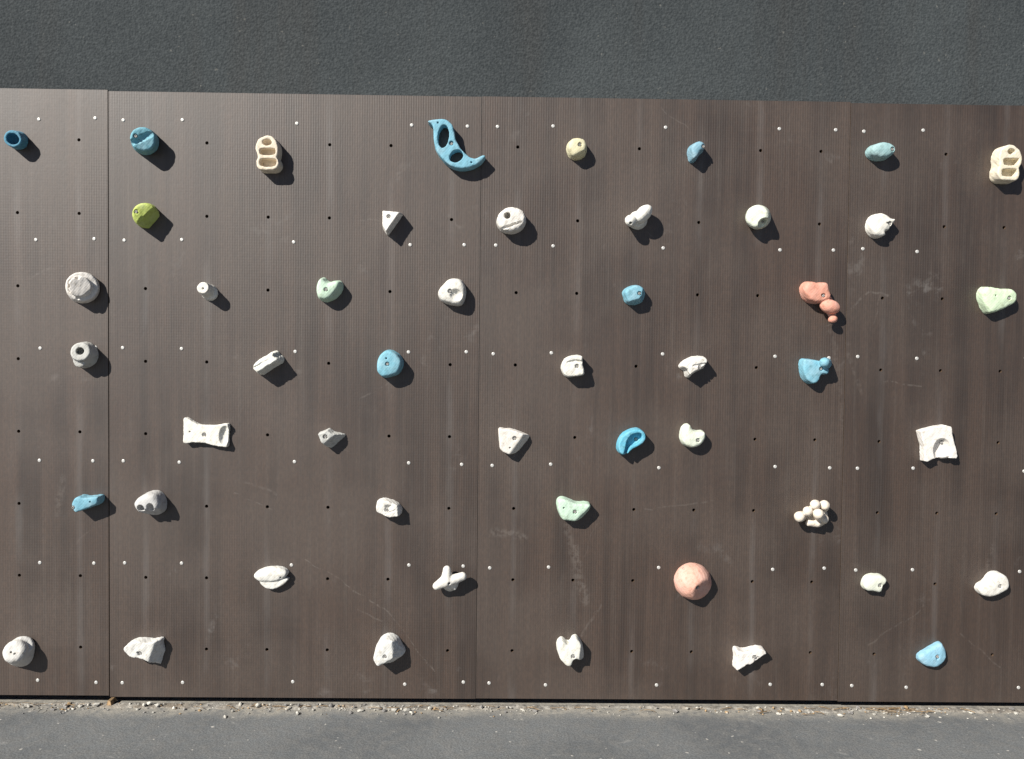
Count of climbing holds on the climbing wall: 49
